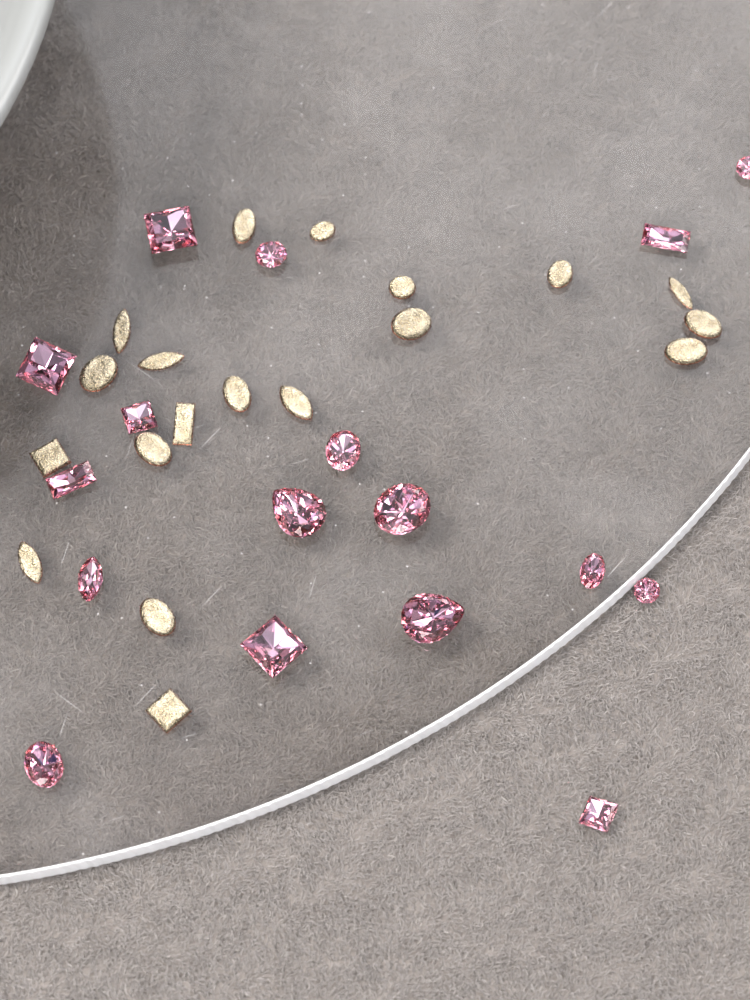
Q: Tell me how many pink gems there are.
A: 17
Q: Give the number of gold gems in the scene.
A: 19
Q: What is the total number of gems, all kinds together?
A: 36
